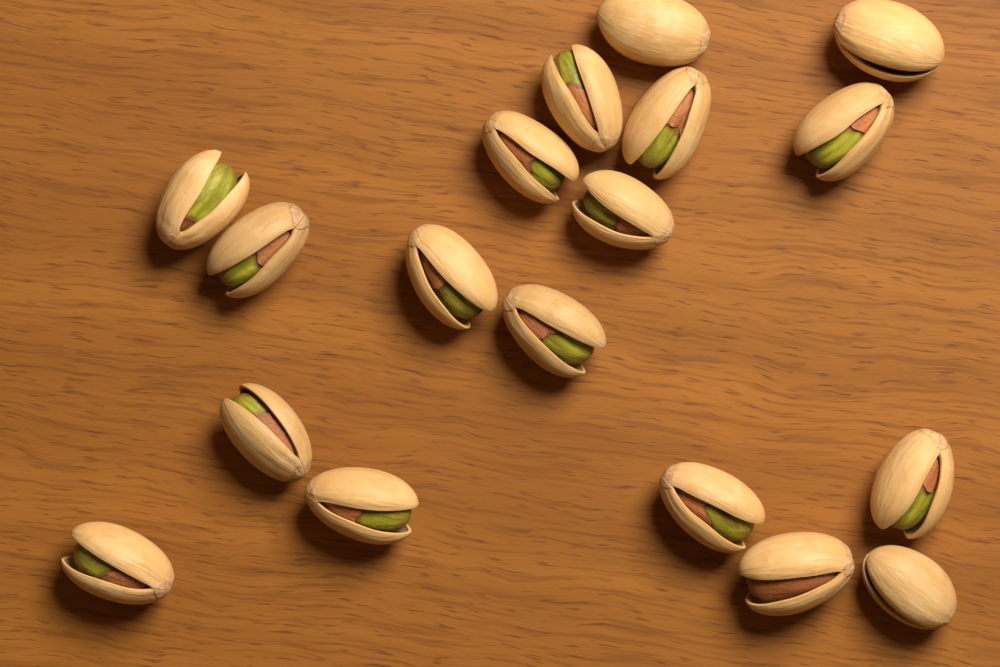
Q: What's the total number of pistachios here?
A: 18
